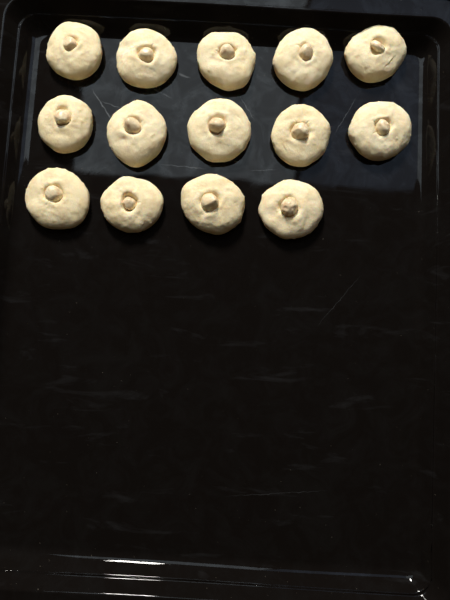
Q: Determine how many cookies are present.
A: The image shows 14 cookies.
